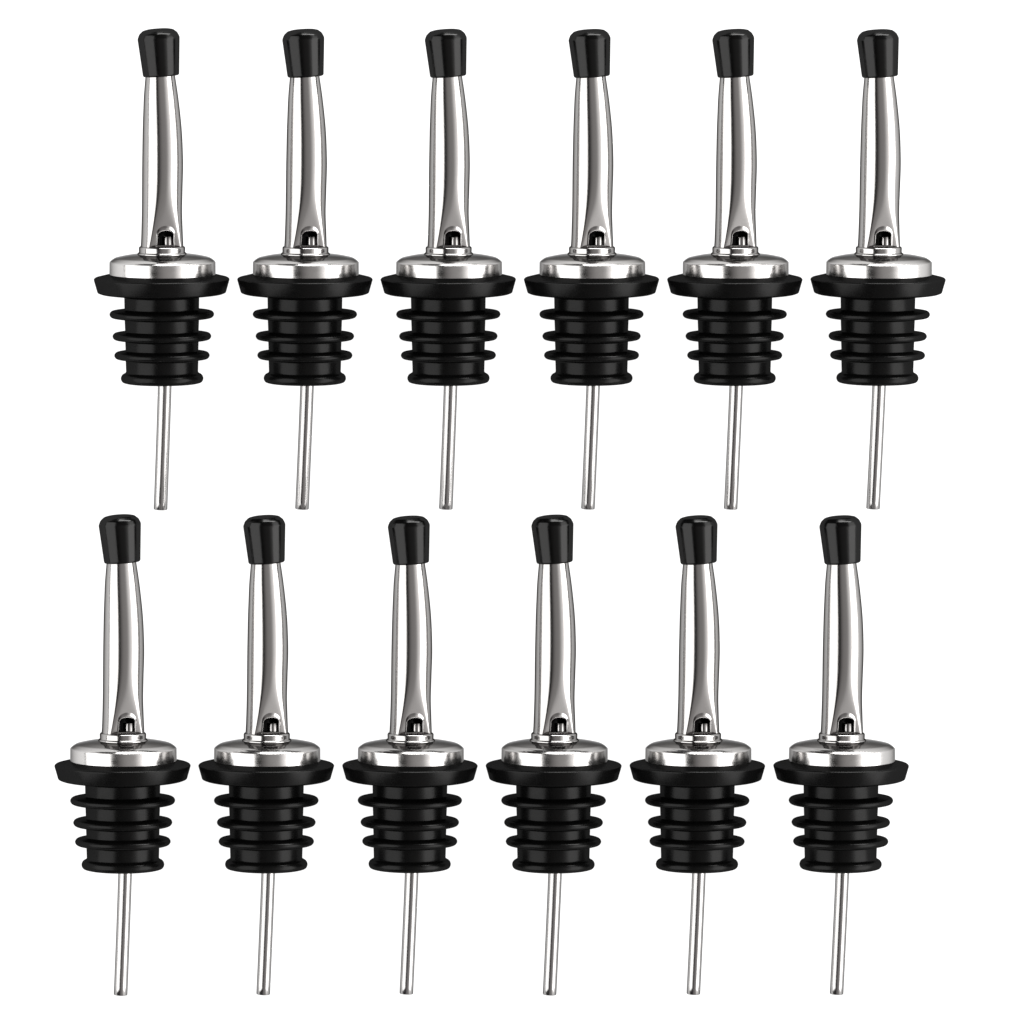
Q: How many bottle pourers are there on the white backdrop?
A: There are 12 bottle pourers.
